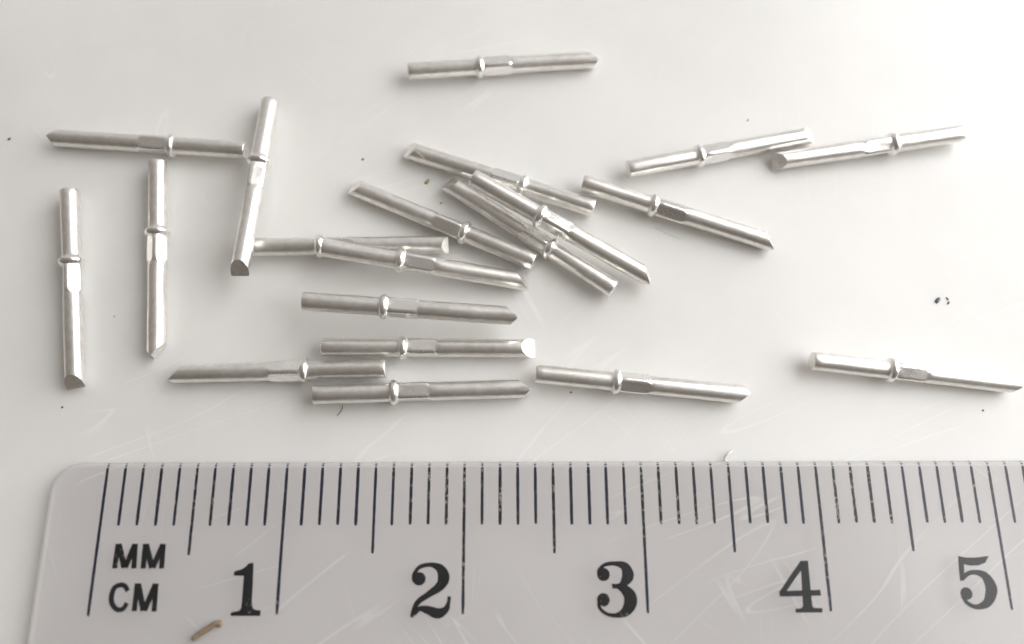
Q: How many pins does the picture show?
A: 20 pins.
